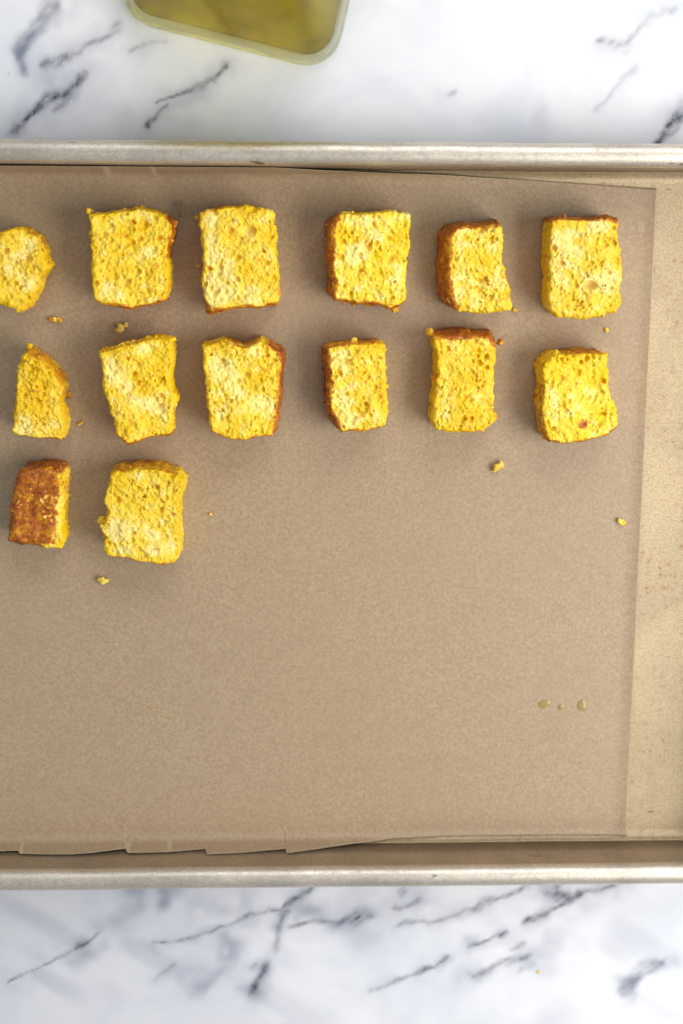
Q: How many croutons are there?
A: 14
